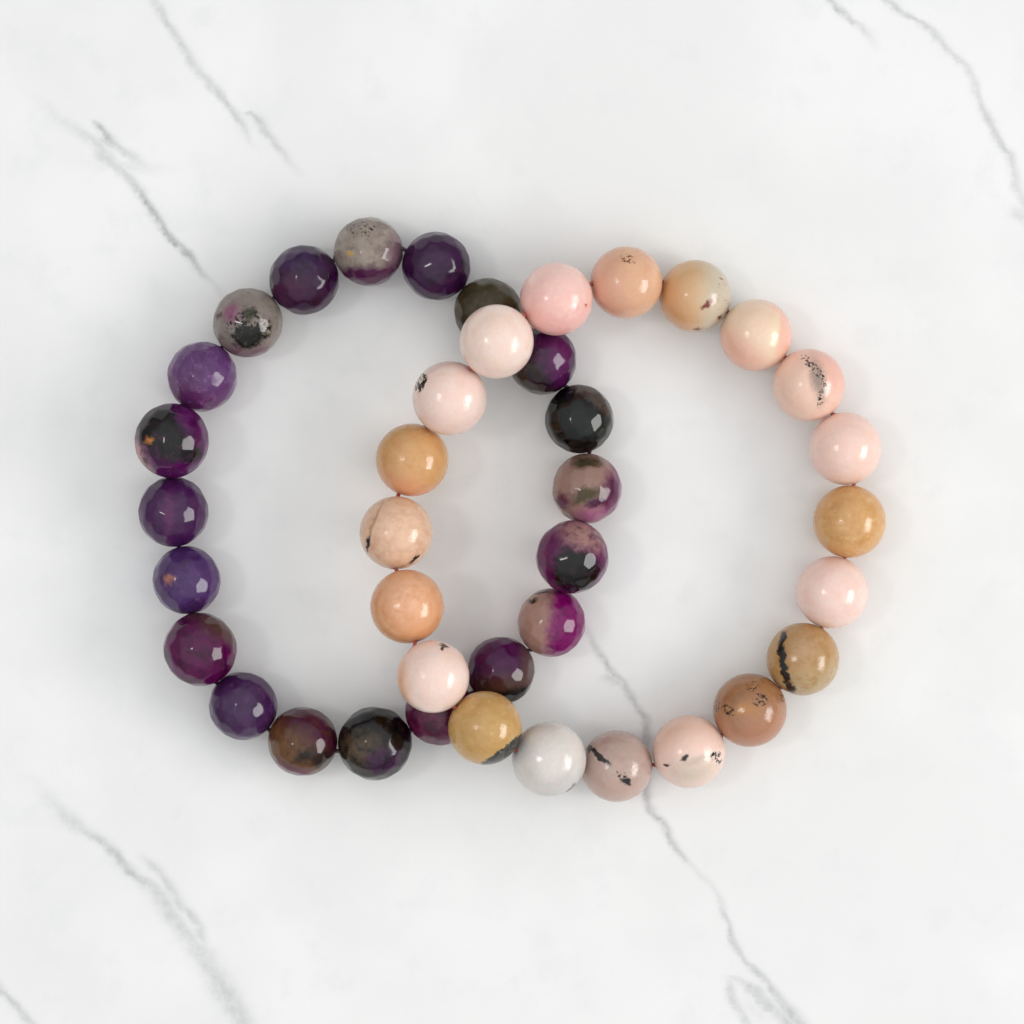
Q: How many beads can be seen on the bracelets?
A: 40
